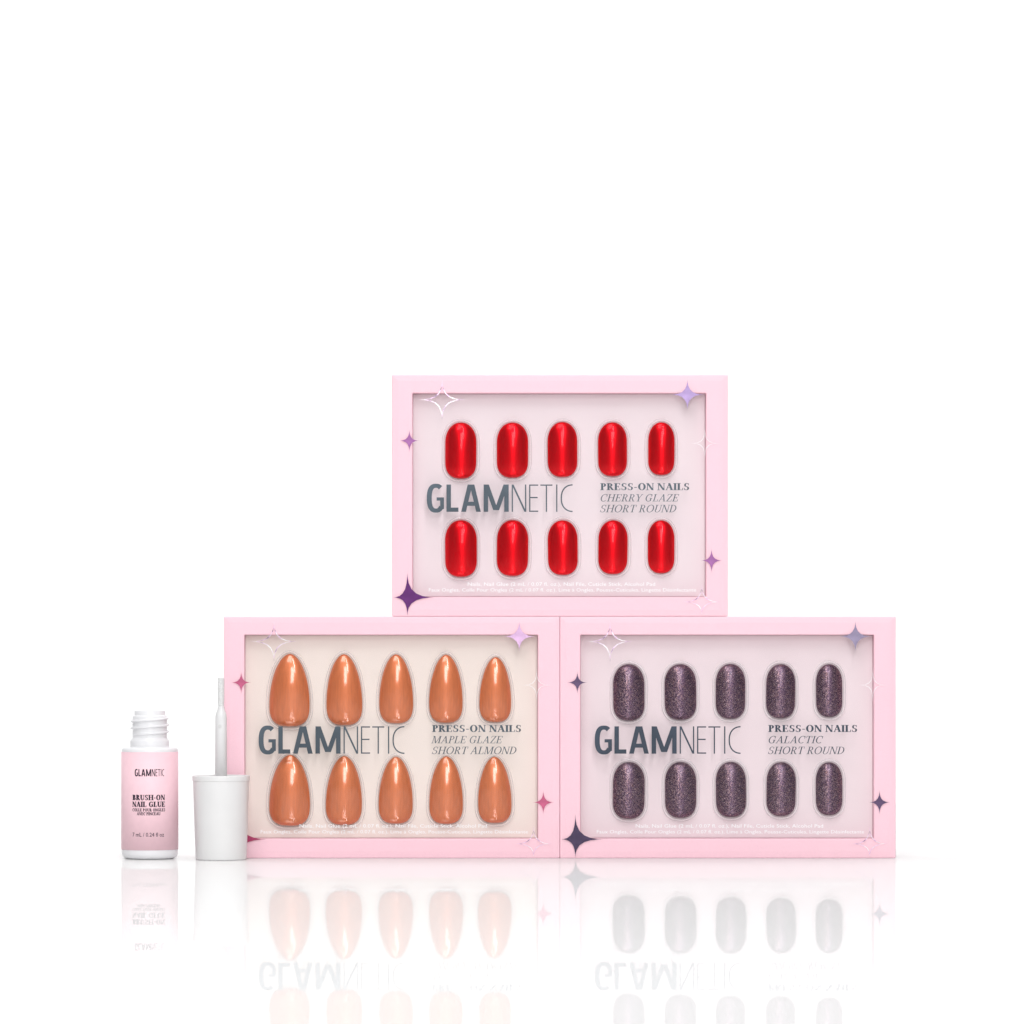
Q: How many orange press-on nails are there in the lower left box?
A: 10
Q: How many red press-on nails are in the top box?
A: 10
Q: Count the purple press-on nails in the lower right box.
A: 10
